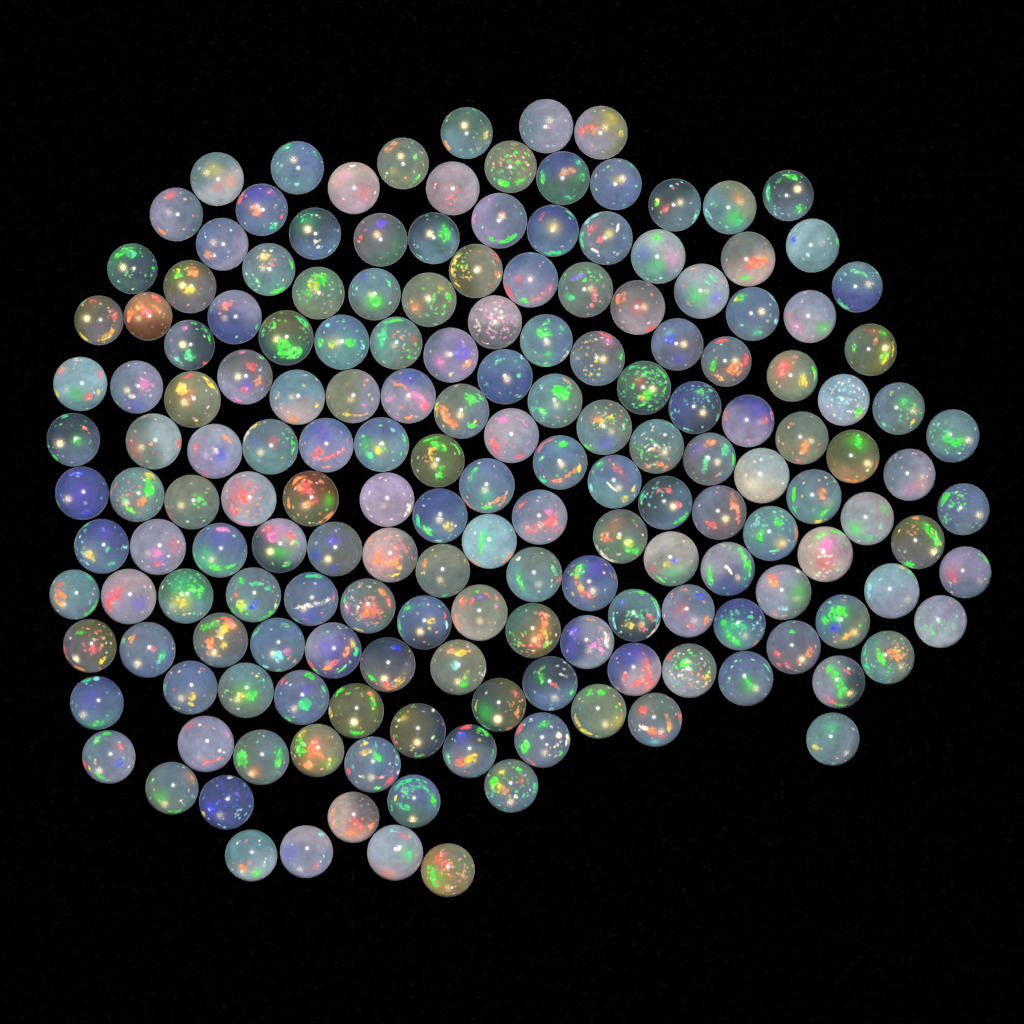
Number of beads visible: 176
